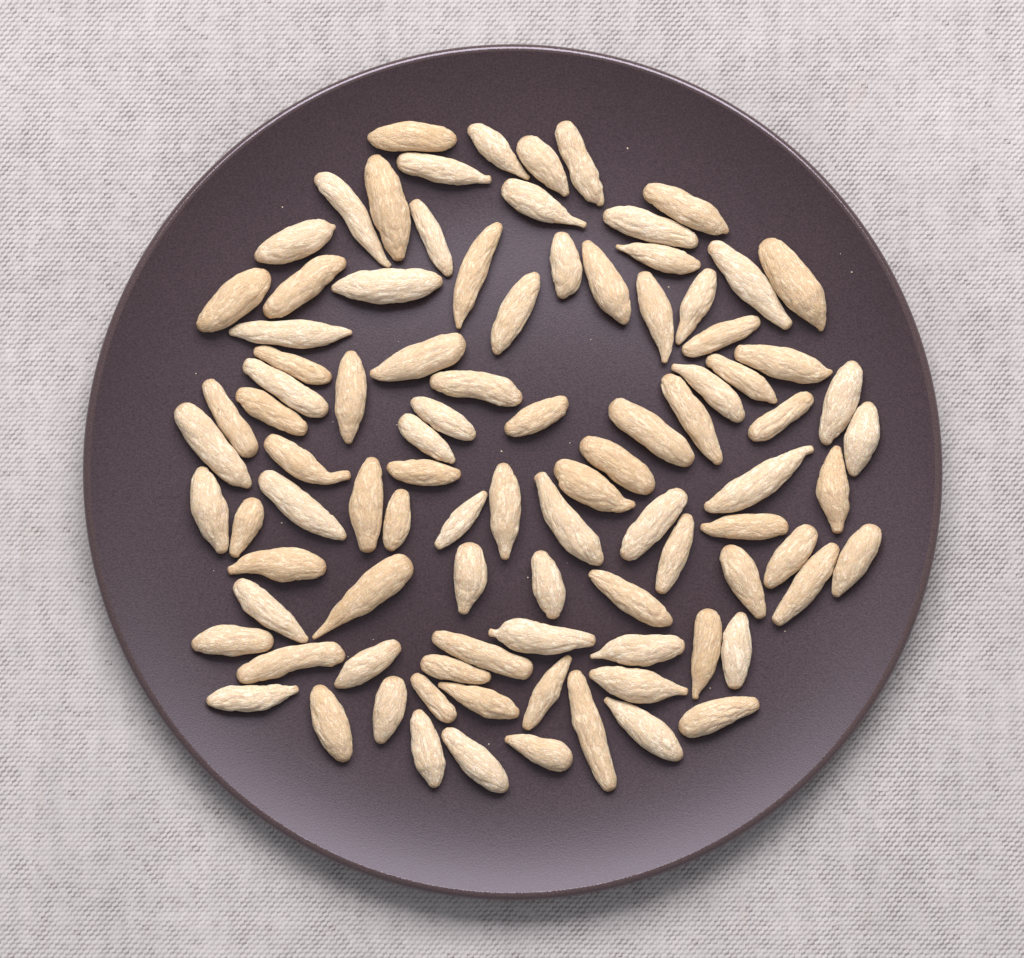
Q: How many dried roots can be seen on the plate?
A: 94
